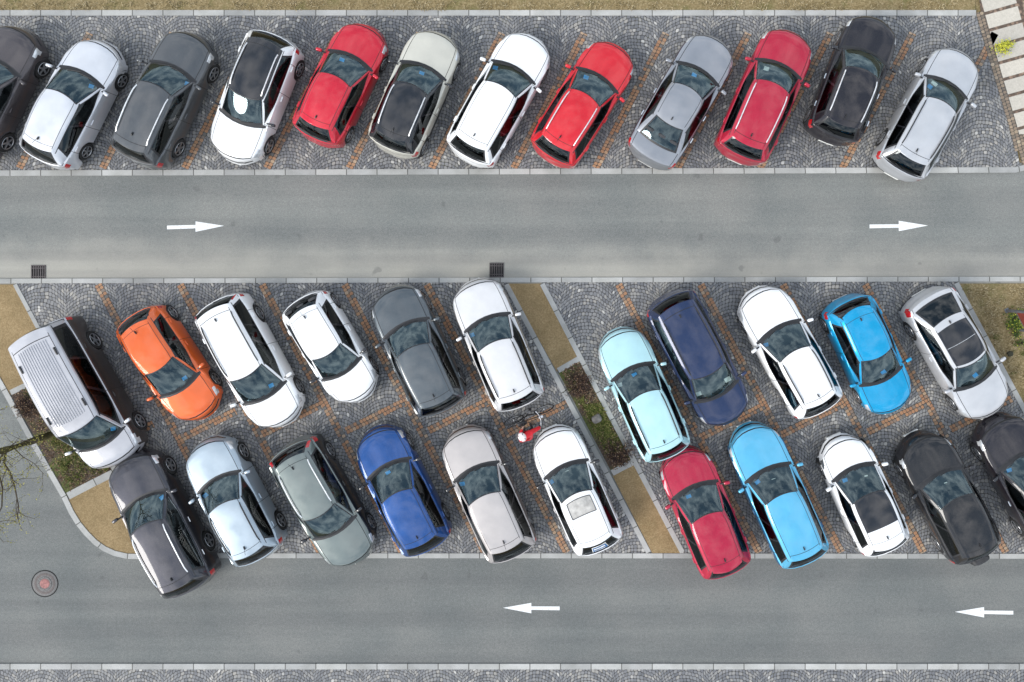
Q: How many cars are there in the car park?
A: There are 34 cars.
